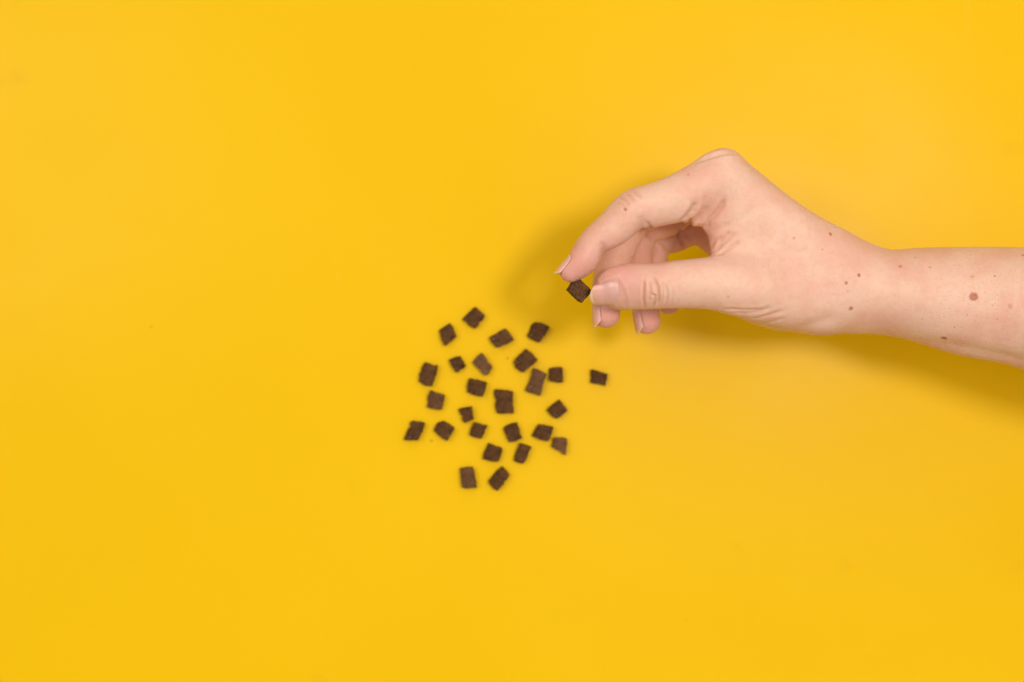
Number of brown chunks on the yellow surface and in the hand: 27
